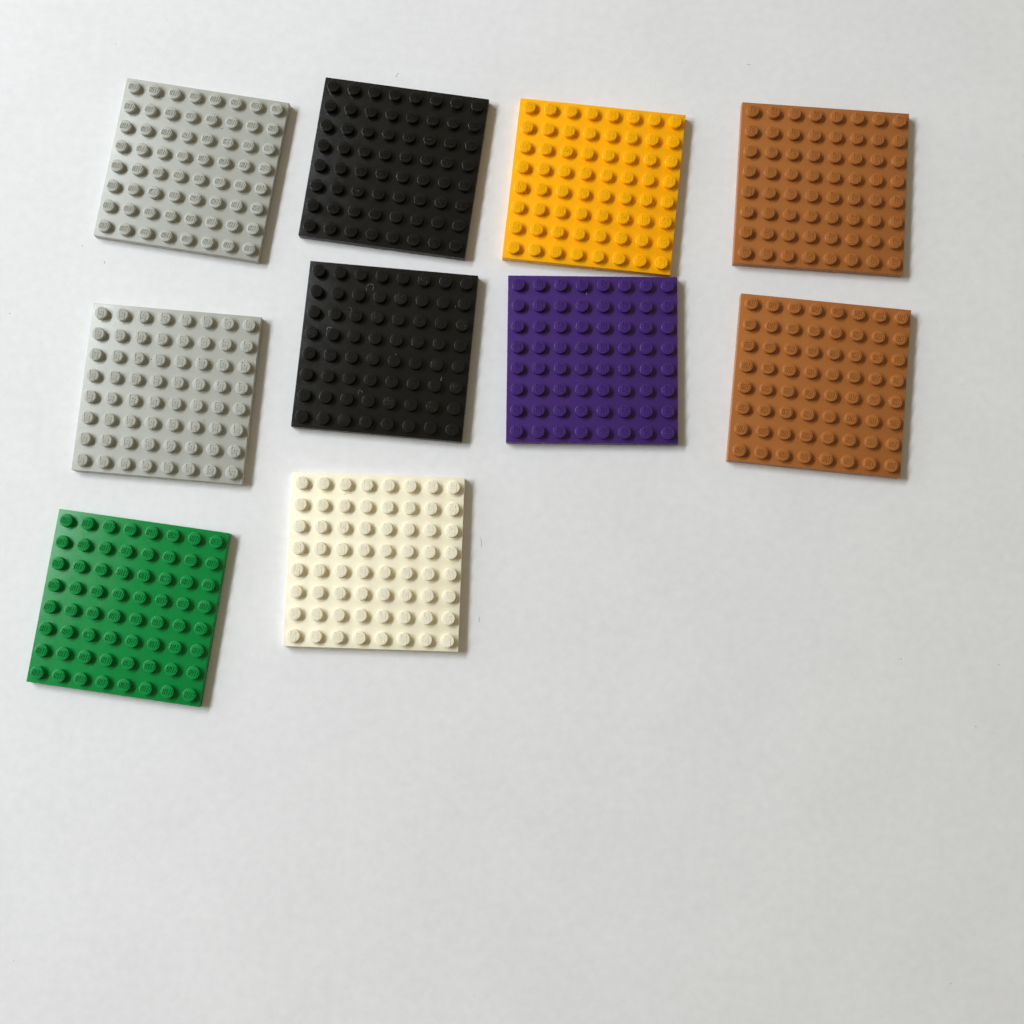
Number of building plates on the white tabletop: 10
